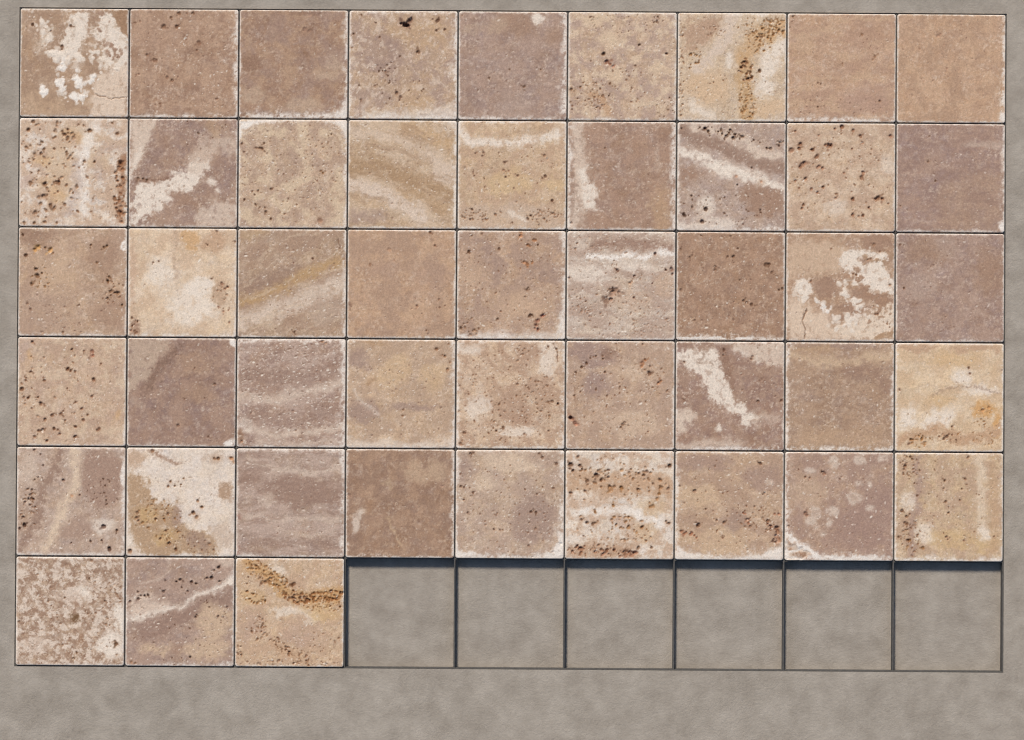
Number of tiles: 48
